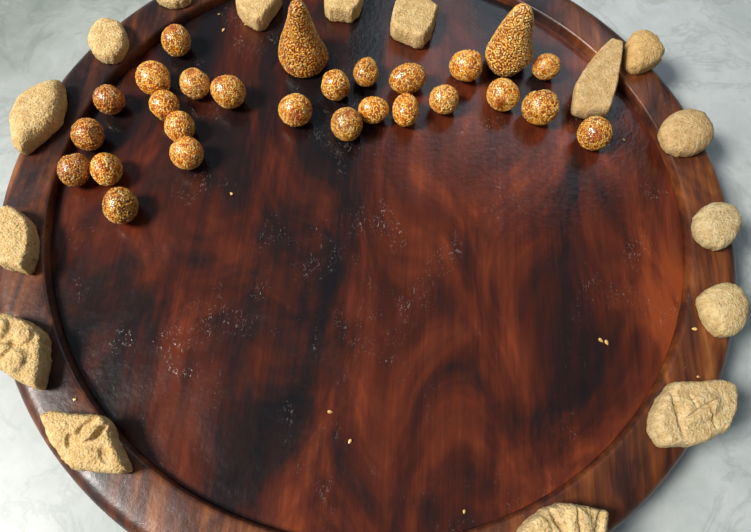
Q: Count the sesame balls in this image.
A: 25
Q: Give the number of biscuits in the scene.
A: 16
